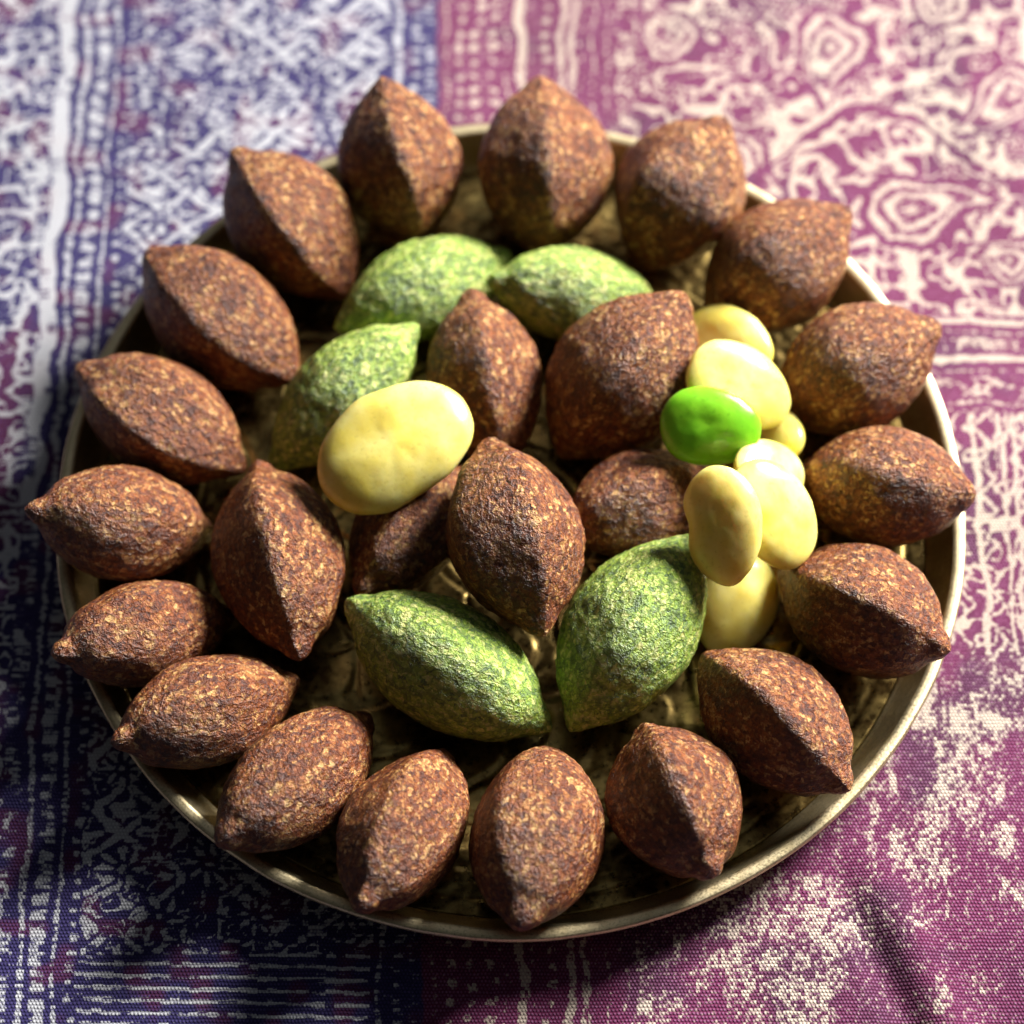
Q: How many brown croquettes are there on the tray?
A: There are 24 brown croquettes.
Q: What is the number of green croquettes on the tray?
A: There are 5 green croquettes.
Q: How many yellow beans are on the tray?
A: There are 8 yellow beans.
